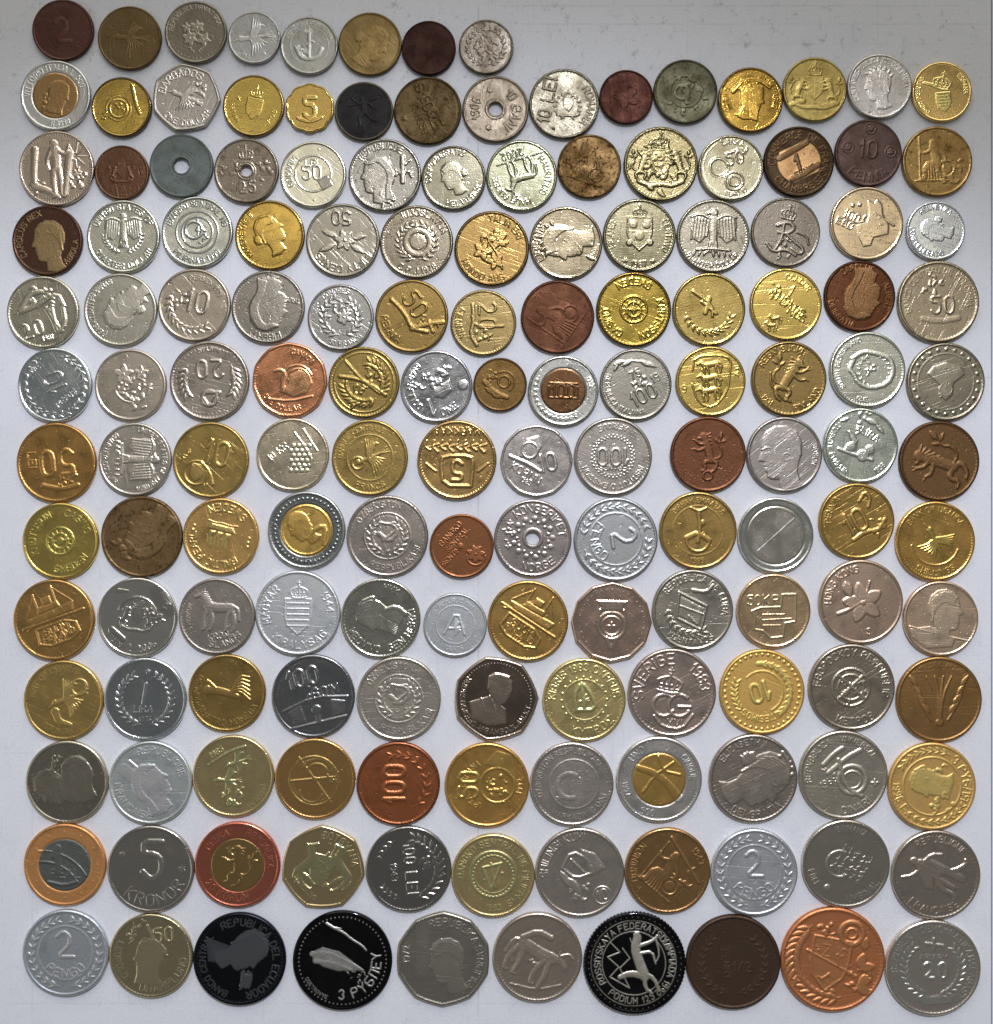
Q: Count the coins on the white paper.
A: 155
